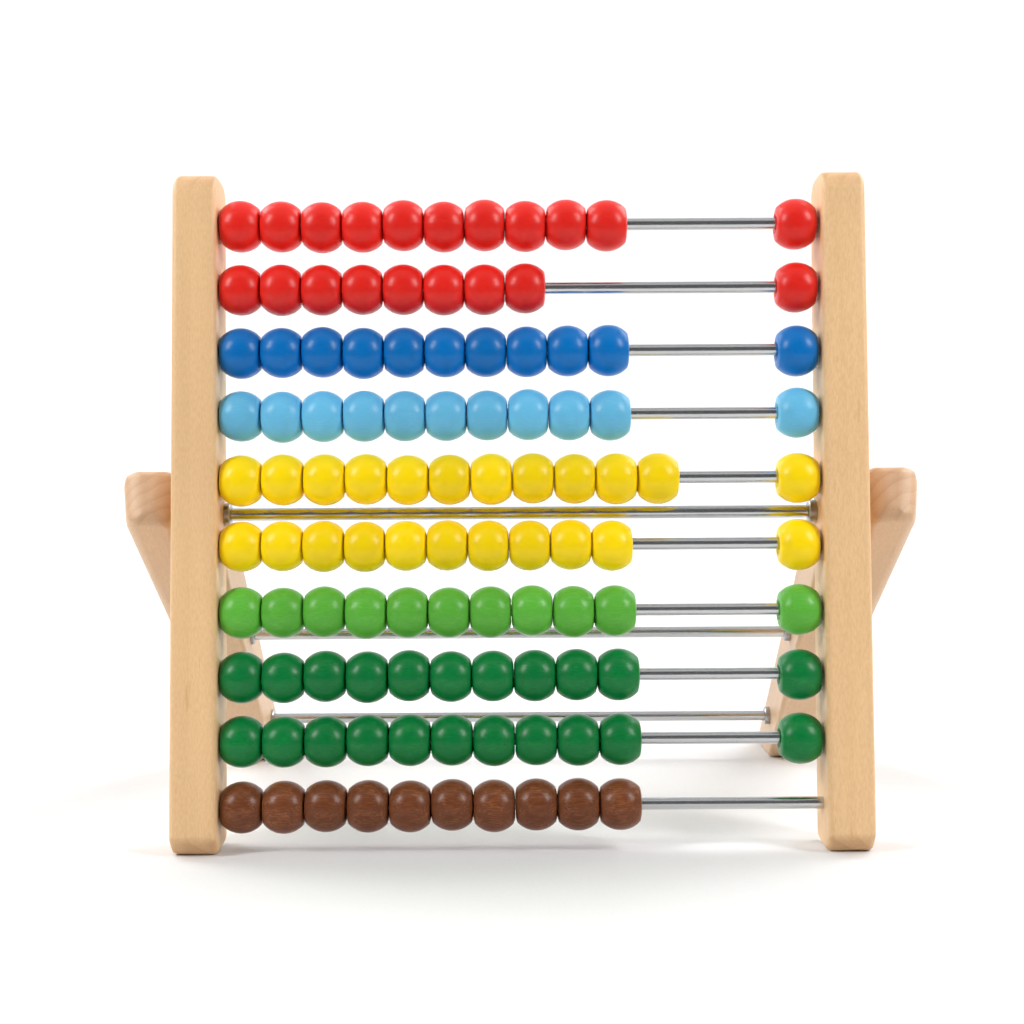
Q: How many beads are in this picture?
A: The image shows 108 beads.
